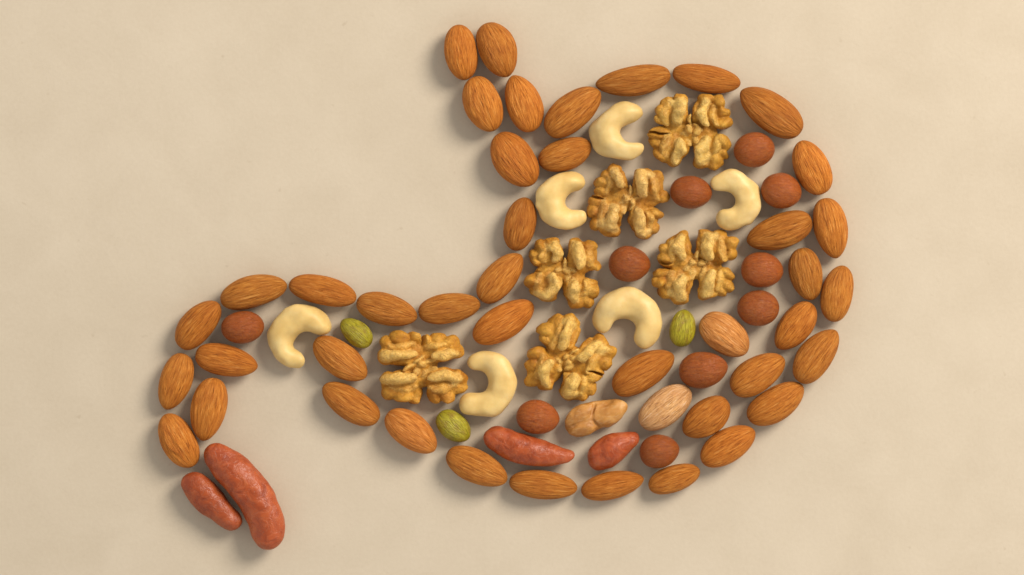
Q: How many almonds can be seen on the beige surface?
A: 43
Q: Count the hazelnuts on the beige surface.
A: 10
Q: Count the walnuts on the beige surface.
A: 6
